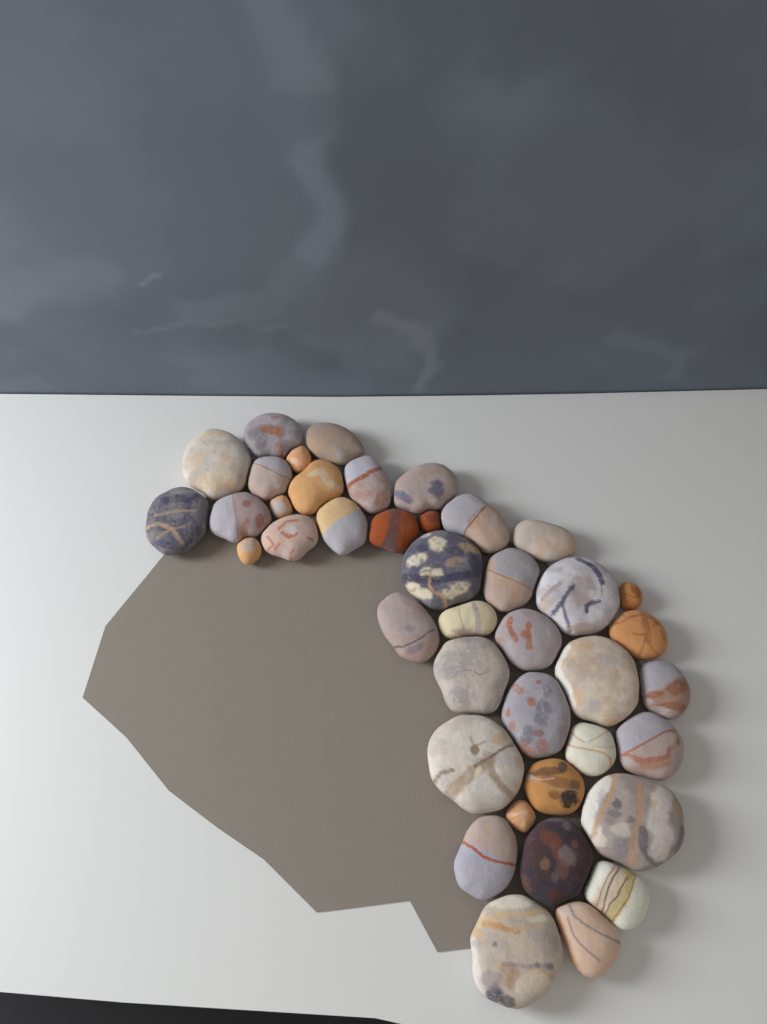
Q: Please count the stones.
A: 41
